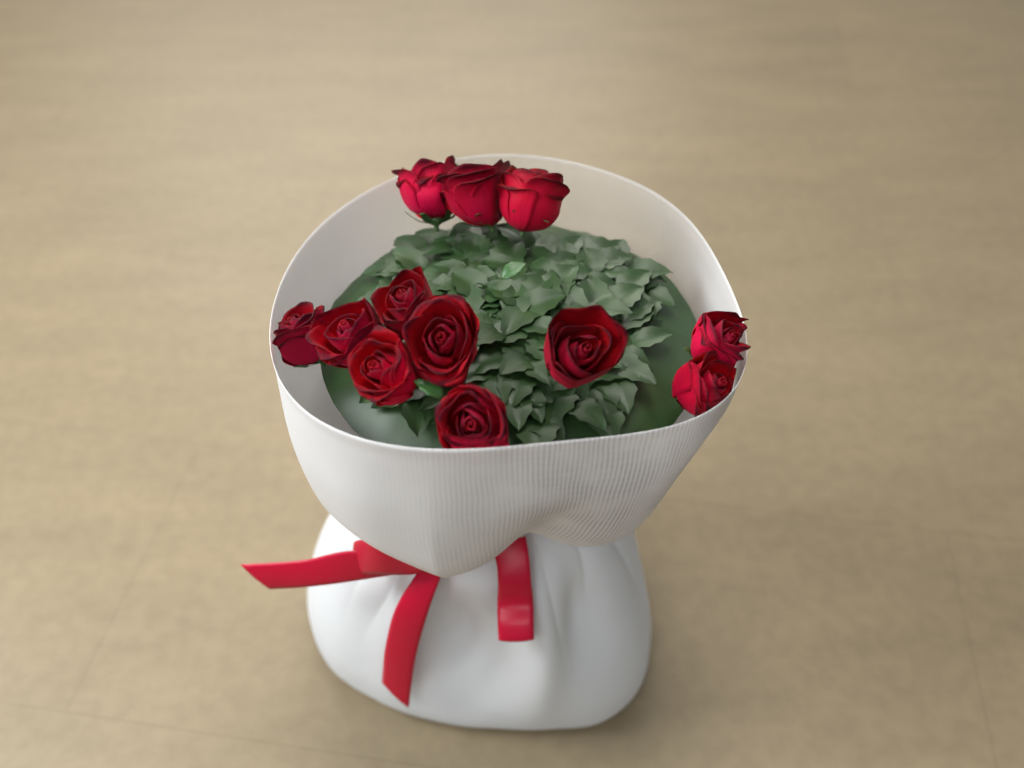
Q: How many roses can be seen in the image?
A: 12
